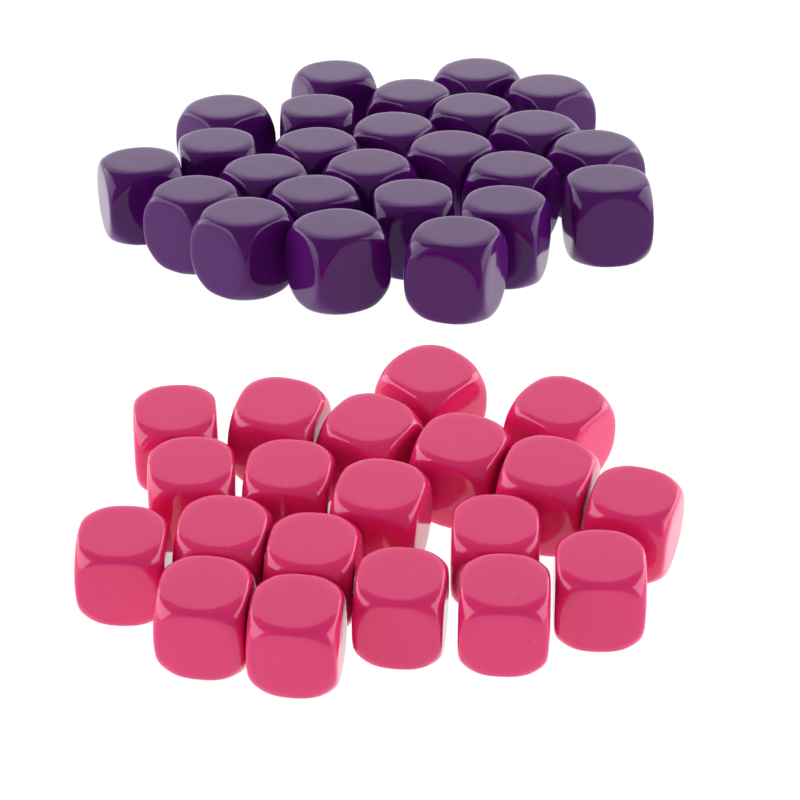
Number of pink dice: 20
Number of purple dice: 25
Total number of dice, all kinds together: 45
